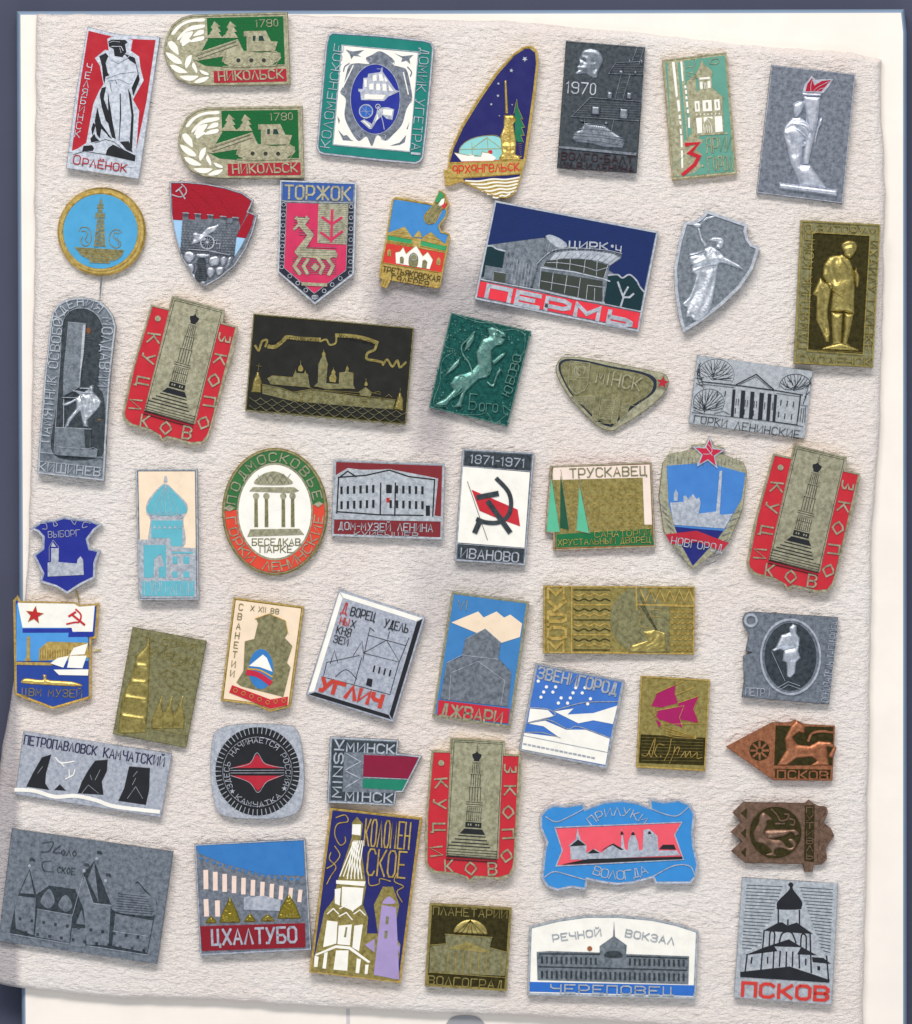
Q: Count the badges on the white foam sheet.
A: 51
